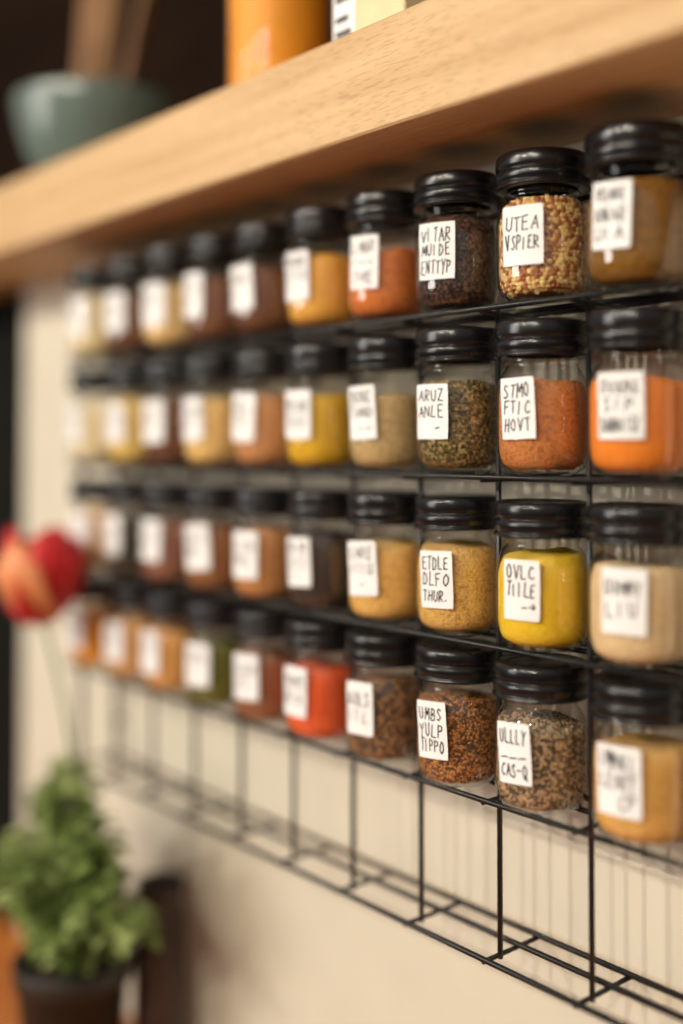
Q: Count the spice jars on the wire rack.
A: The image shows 40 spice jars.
